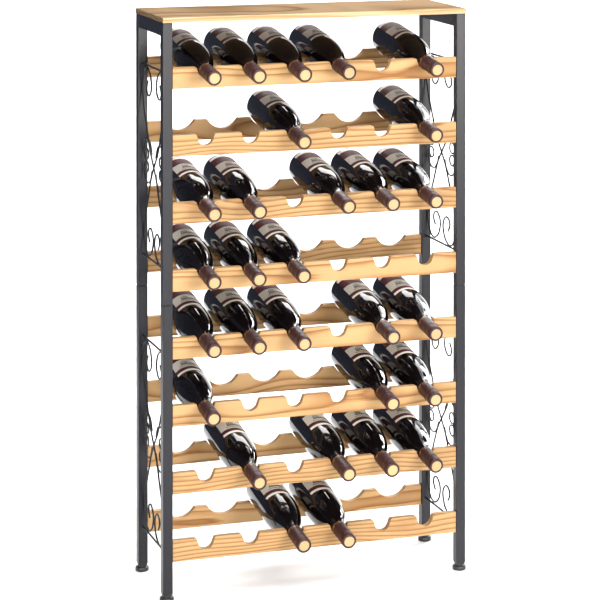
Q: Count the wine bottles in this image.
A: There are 29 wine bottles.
